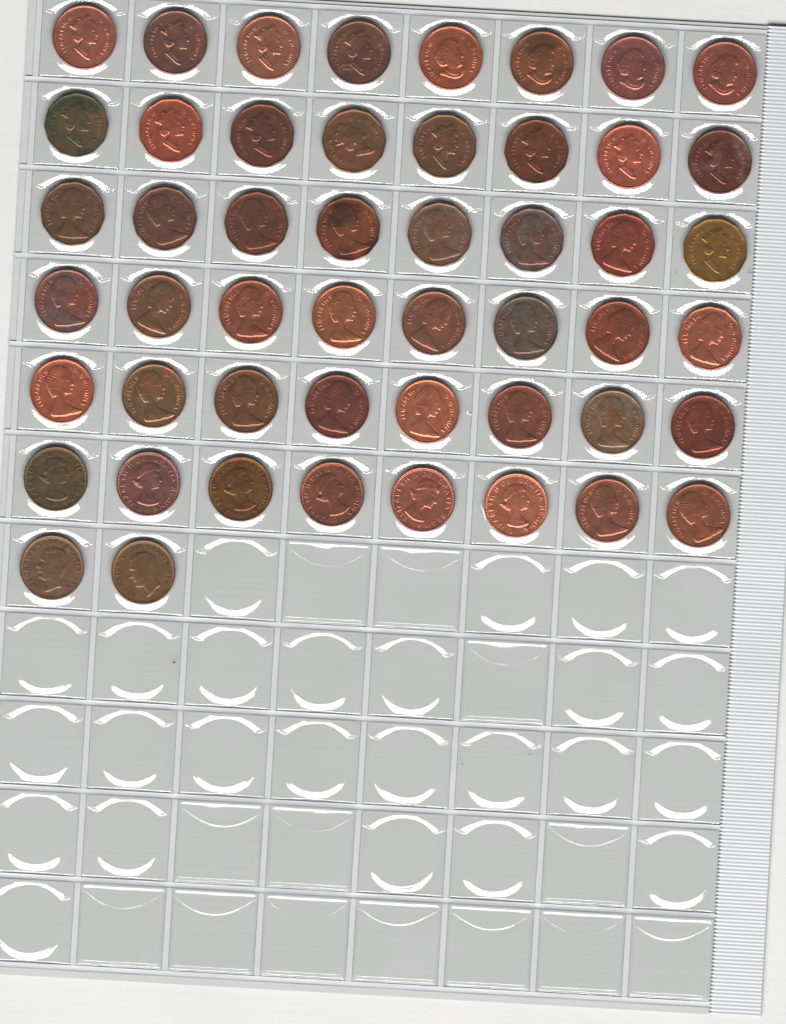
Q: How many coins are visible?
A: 50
